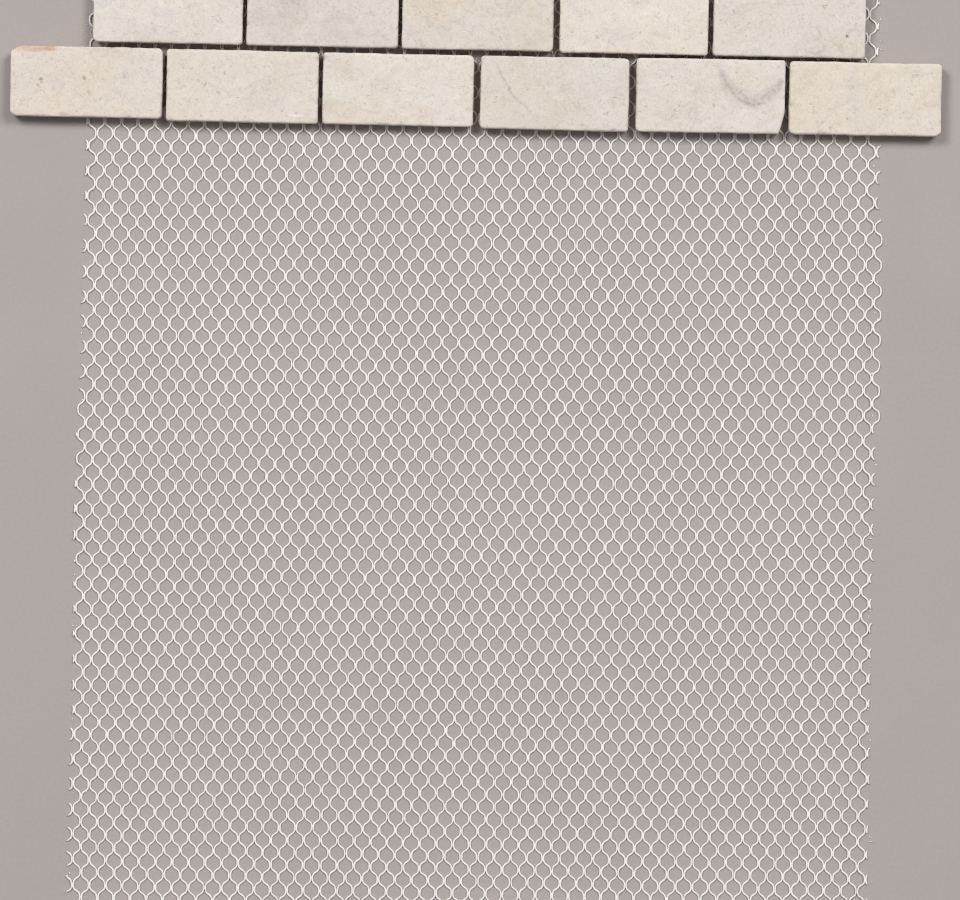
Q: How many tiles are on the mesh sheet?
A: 11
